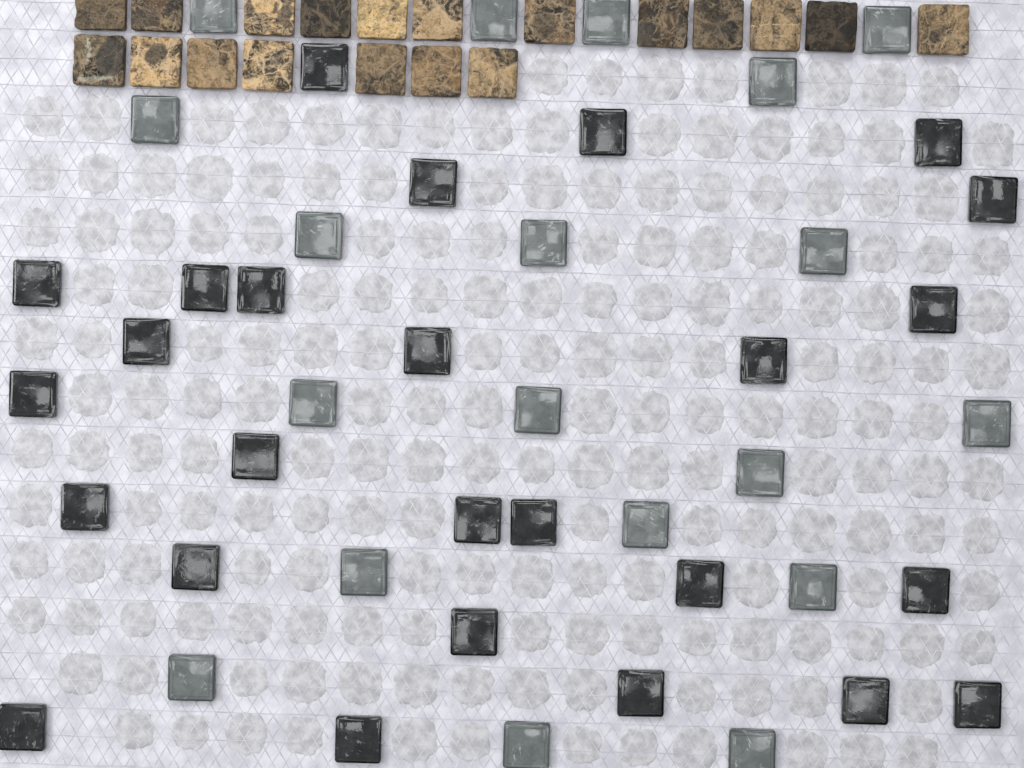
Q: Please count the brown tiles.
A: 19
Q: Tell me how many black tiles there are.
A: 26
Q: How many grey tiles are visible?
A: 19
